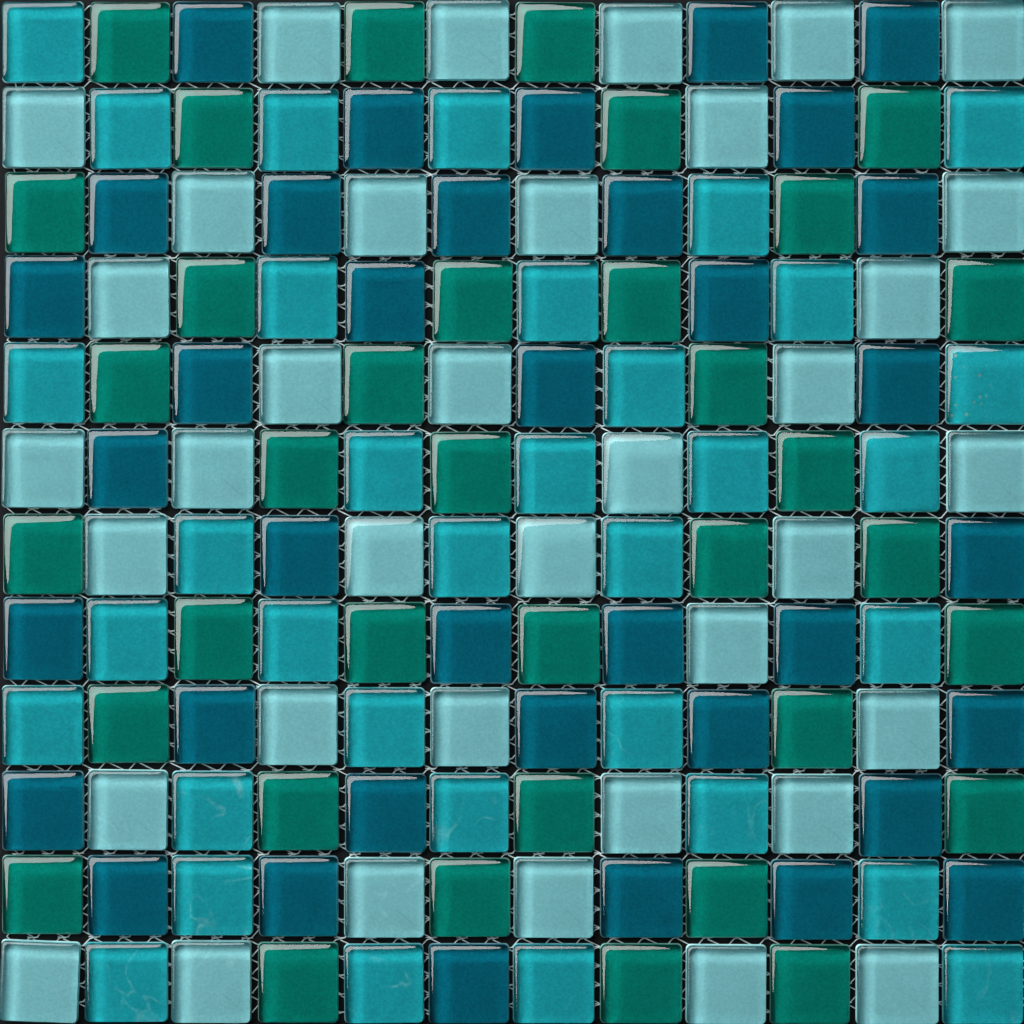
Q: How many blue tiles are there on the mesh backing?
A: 37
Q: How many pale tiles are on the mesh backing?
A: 37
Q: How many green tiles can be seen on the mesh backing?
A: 36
